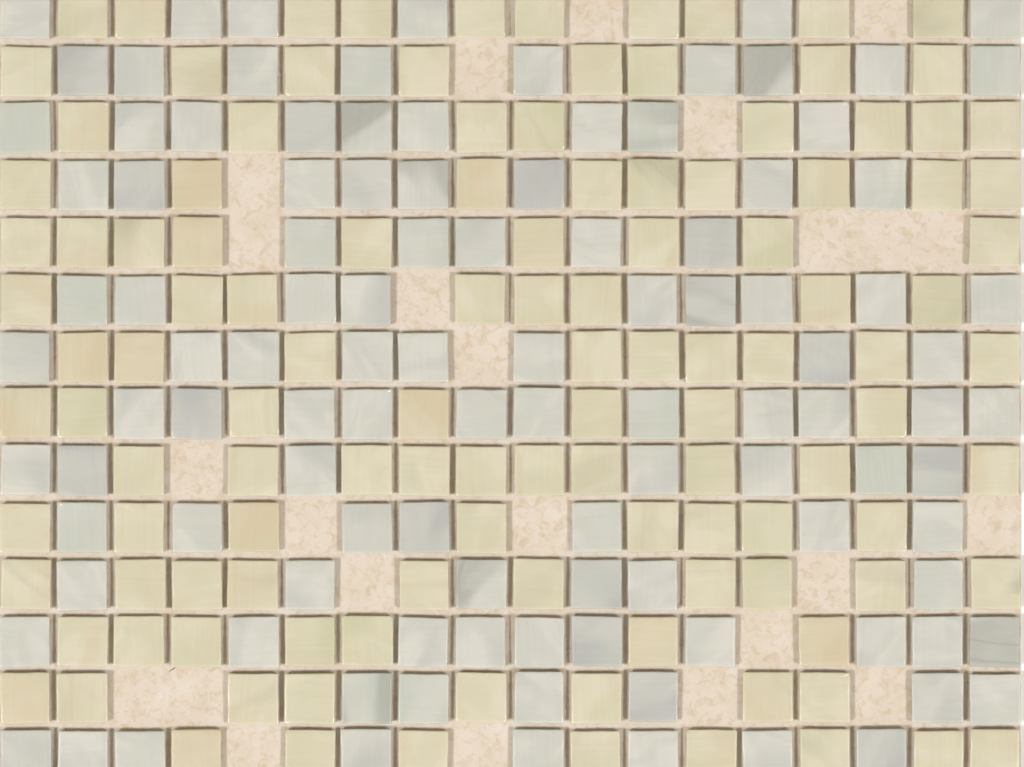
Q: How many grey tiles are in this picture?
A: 109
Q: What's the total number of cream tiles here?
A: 119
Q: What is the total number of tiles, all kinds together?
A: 228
